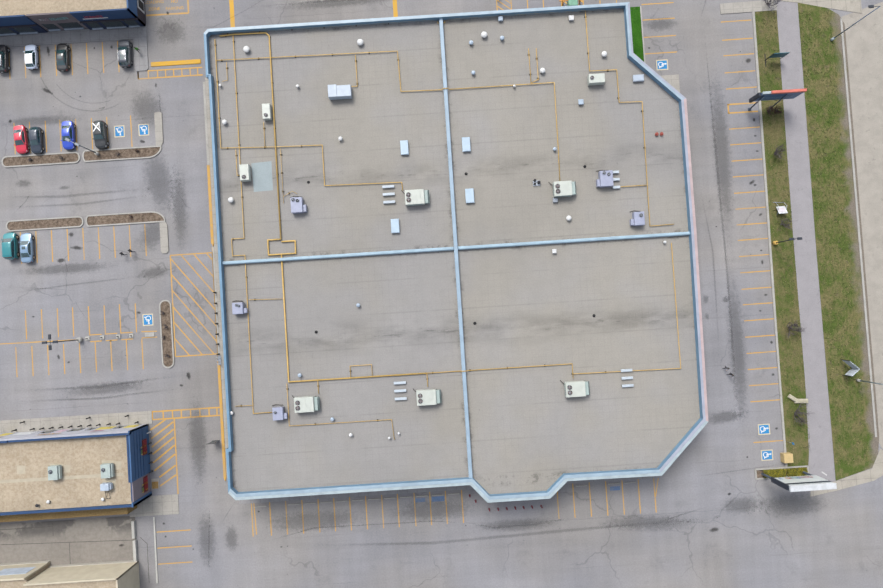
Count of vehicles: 10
